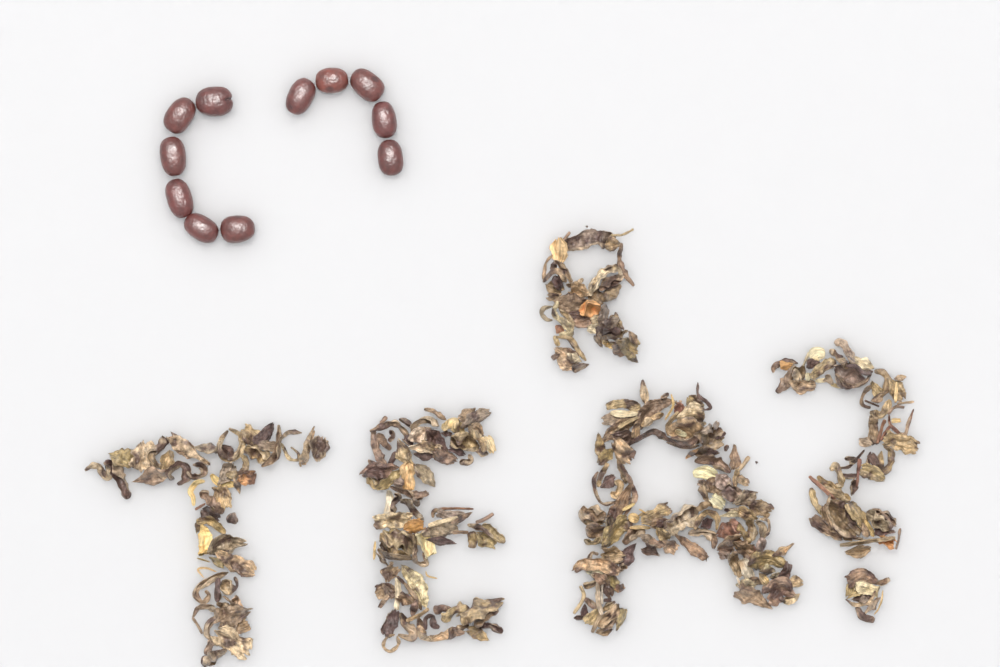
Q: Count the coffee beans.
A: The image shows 11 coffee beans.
